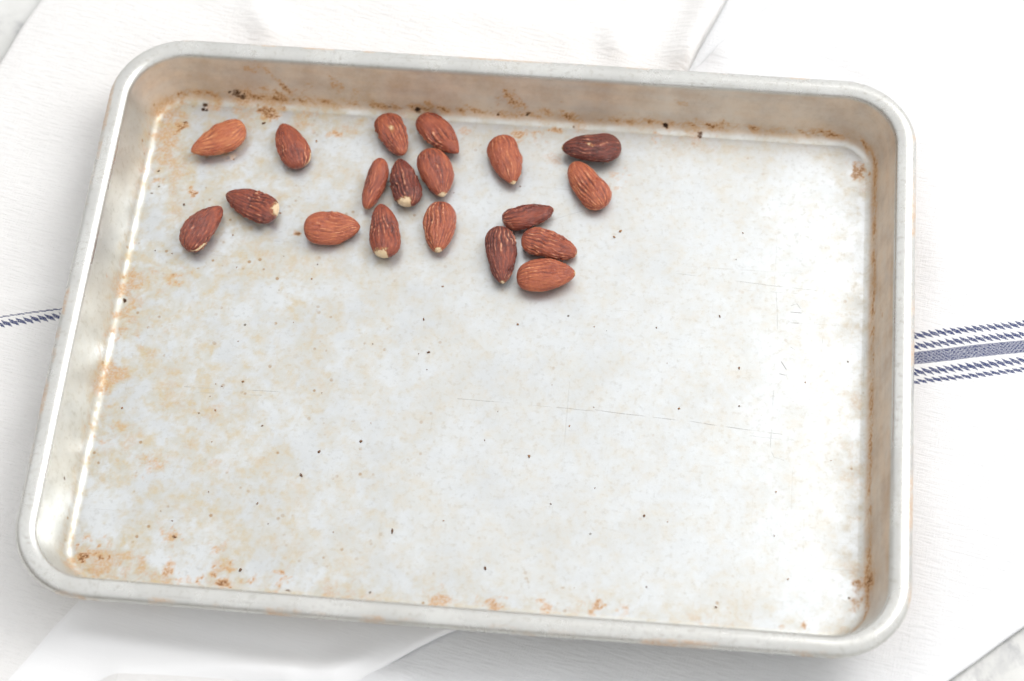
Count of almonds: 19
